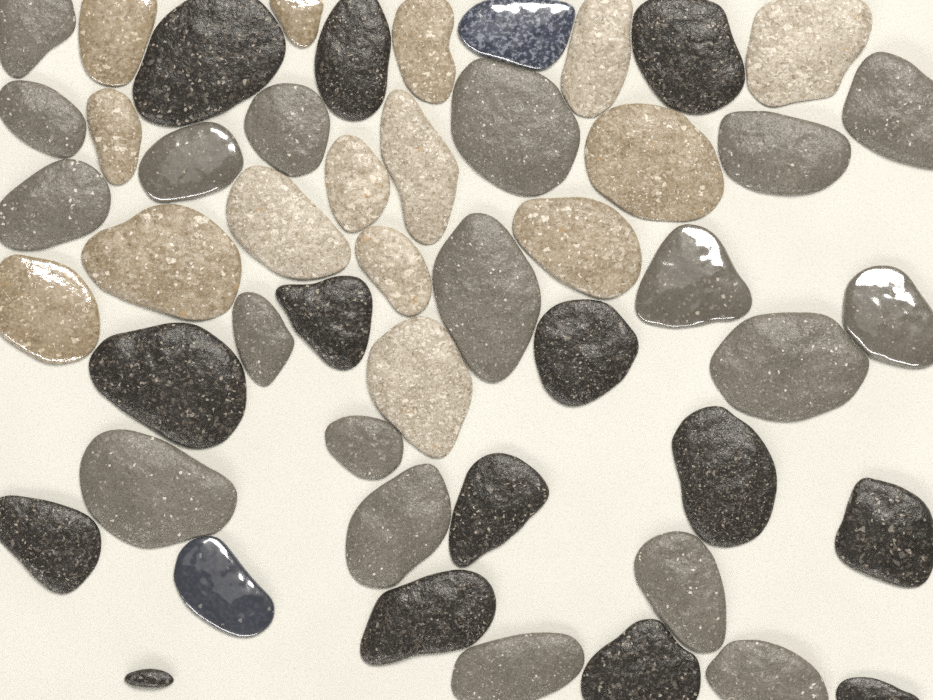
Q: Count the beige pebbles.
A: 15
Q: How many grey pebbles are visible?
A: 19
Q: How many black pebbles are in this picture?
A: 14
